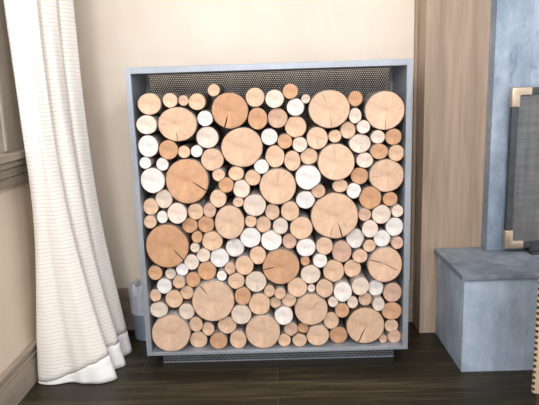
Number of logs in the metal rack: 176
